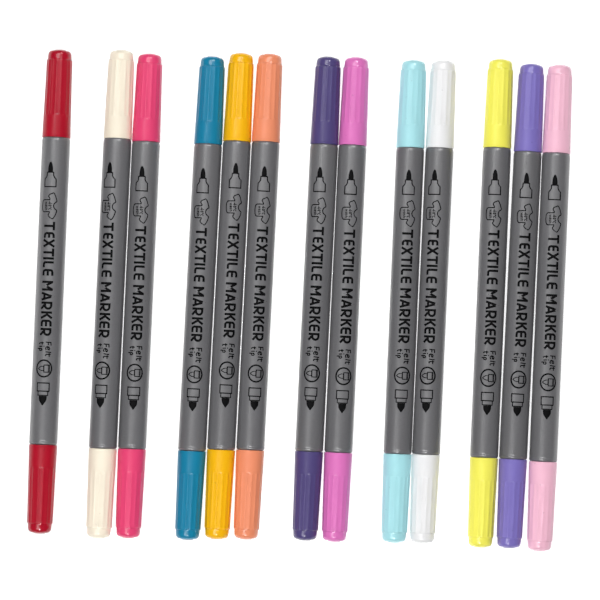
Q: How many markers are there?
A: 13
